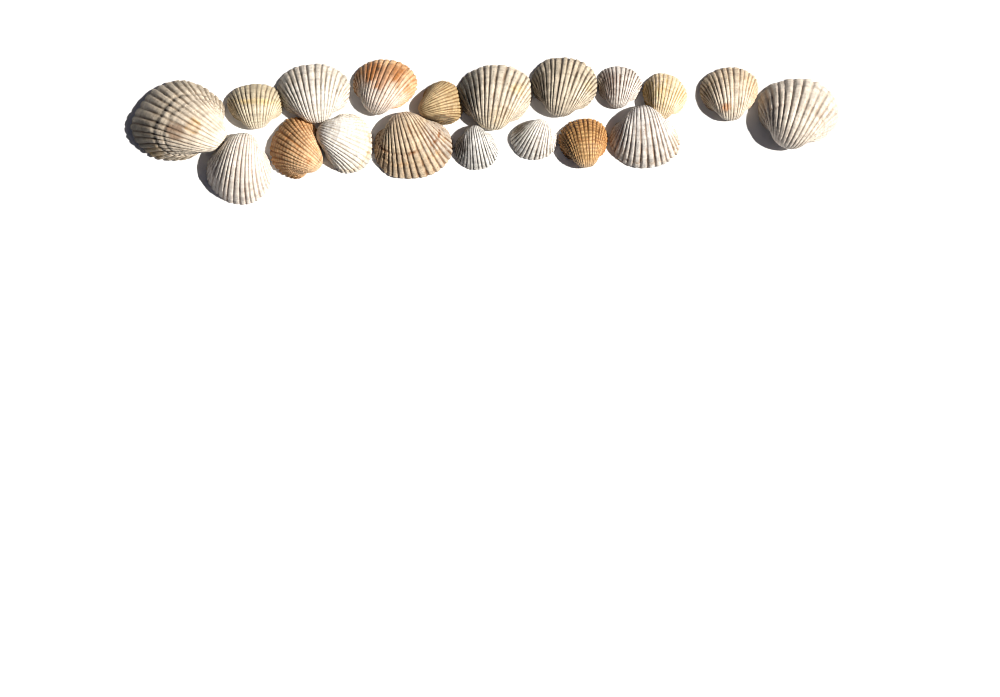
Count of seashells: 19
